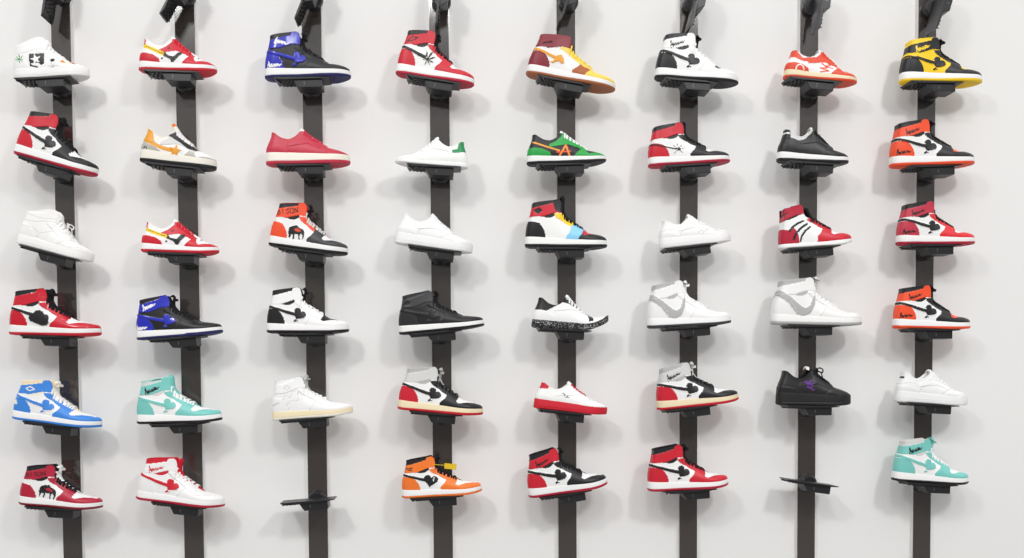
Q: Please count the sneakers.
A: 46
